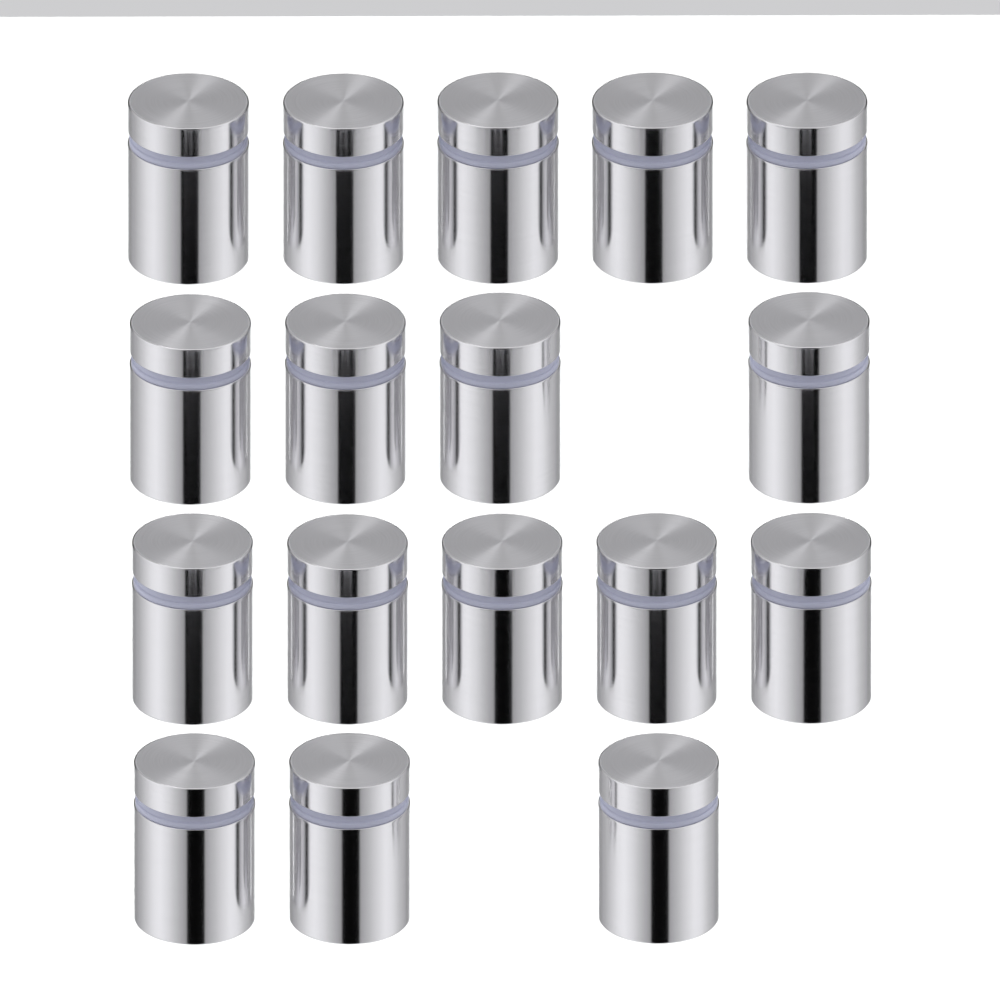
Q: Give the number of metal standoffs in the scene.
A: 17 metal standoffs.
